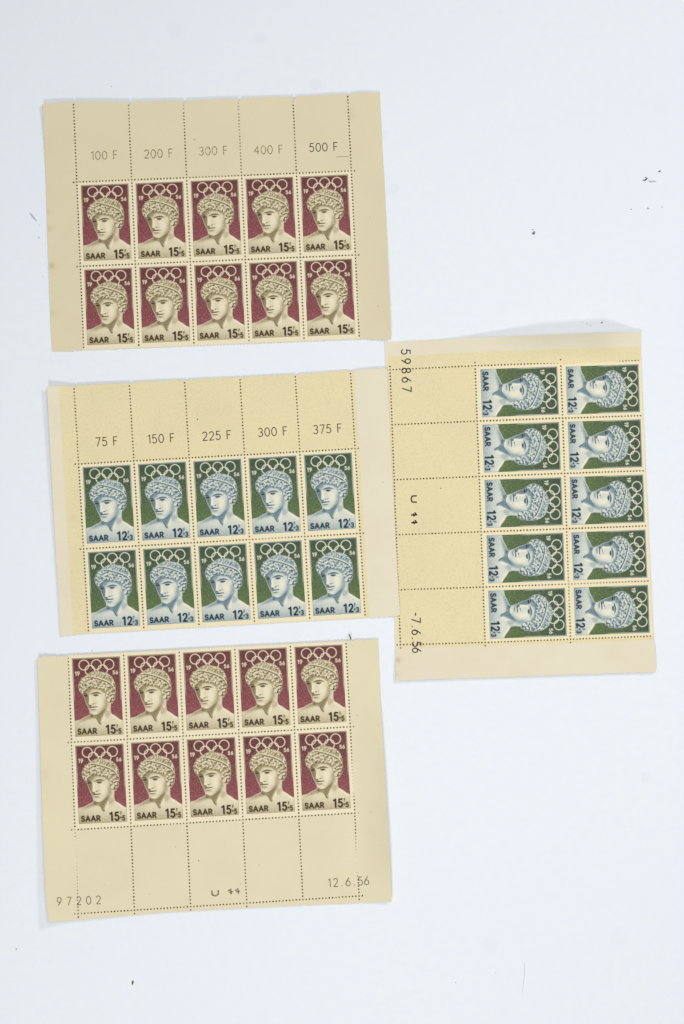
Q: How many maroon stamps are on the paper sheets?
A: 20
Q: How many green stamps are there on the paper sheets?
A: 20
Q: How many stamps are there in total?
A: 40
